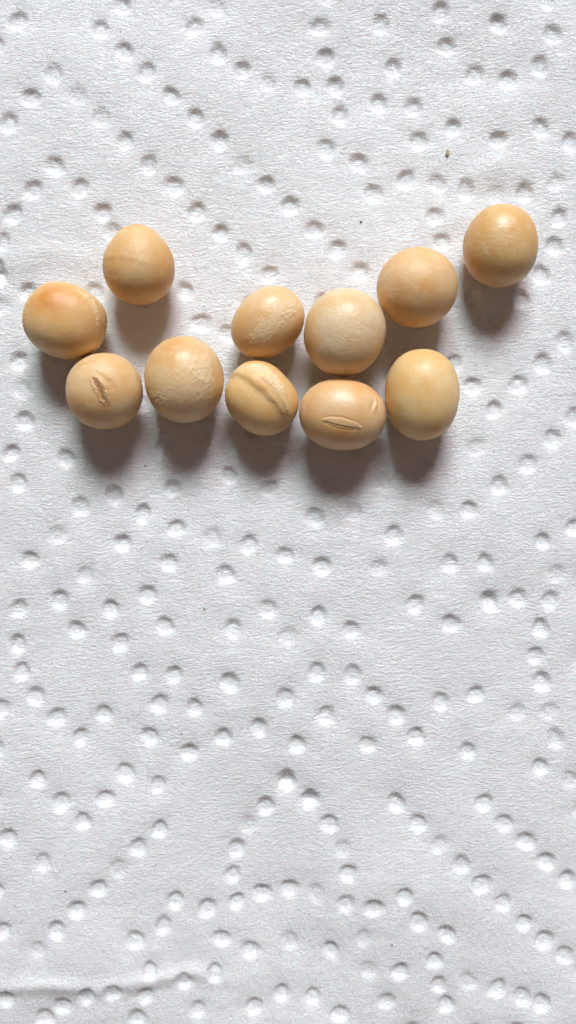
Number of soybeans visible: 11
